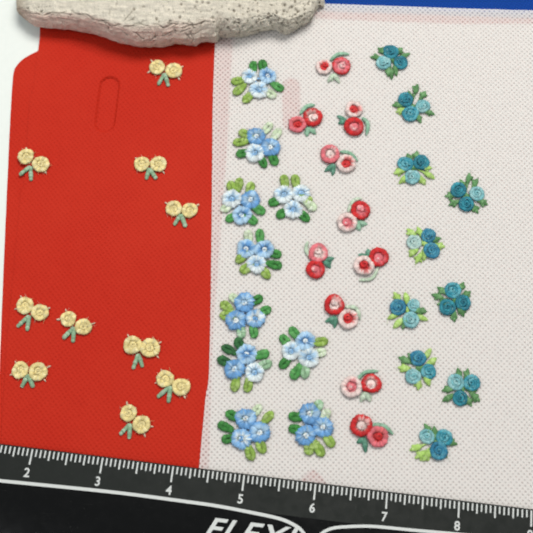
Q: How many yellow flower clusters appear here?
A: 10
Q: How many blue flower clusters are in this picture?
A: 10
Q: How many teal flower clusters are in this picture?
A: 10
